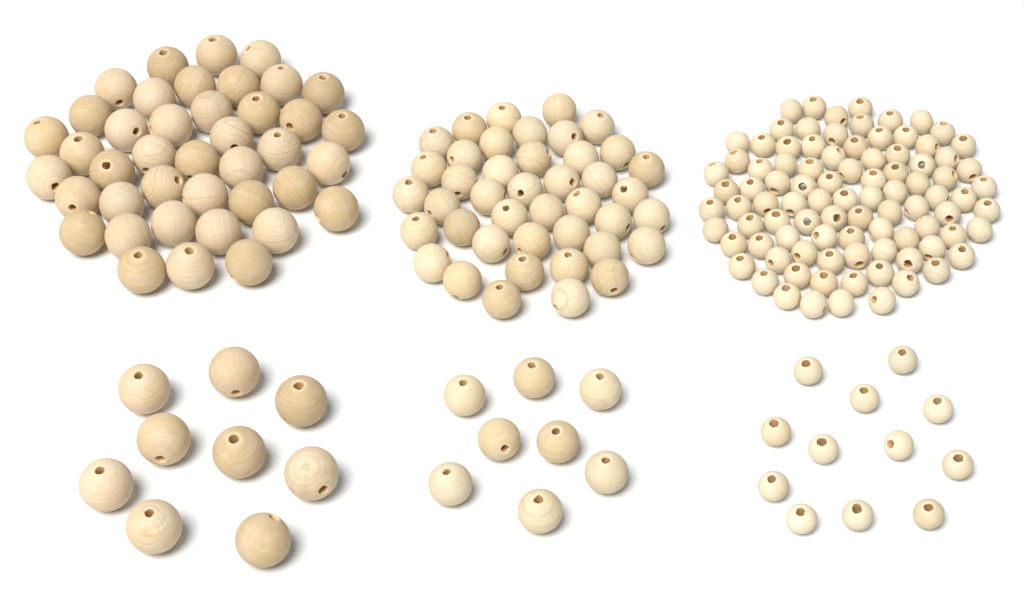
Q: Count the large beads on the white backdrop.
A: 50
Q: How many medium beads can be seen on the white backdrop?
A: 50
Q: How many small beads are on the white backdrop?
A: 104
